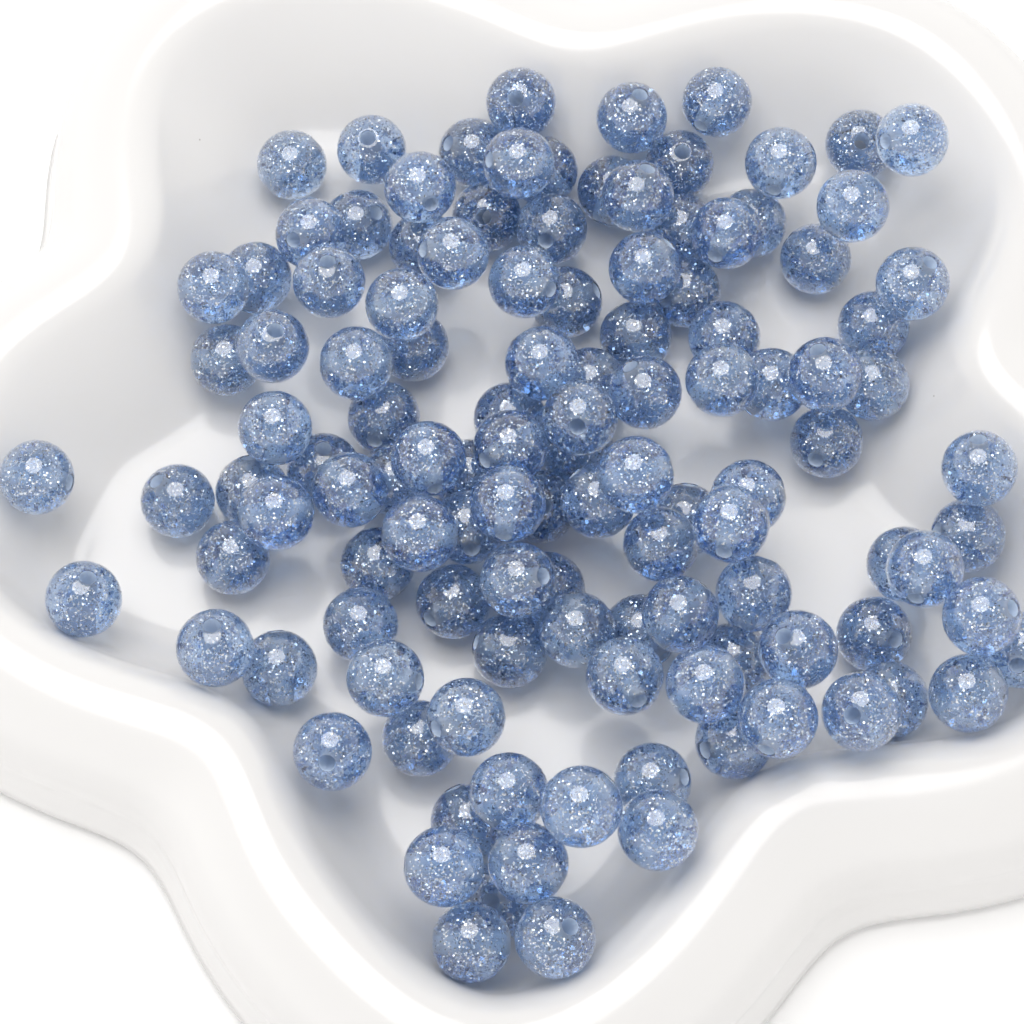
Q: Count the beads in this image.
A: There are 119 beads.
